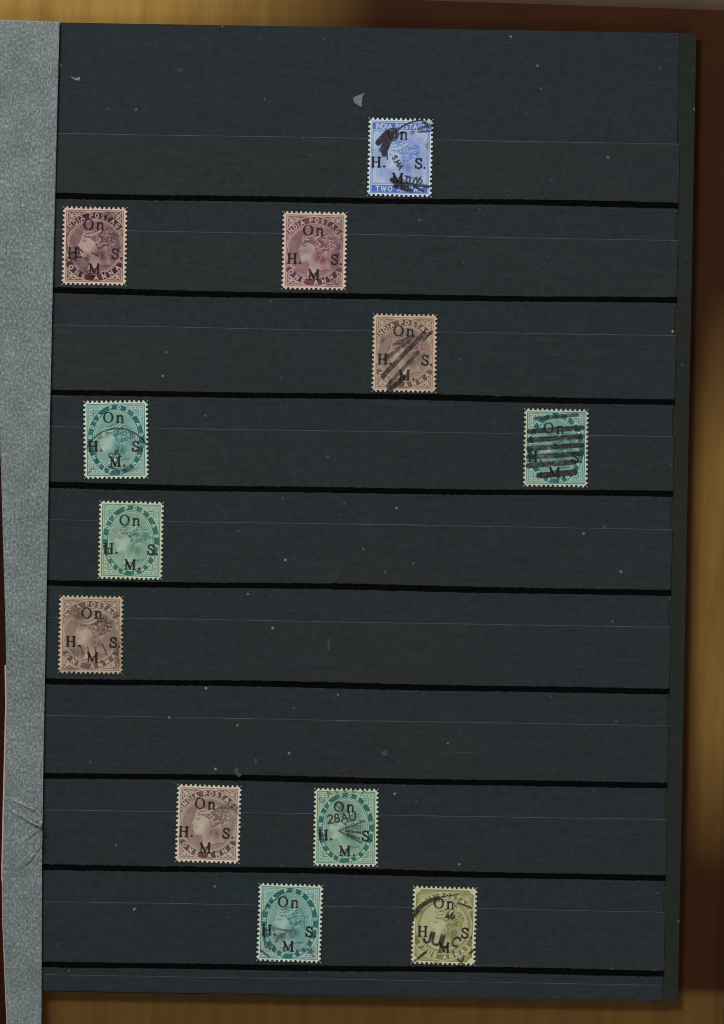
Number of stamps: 12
